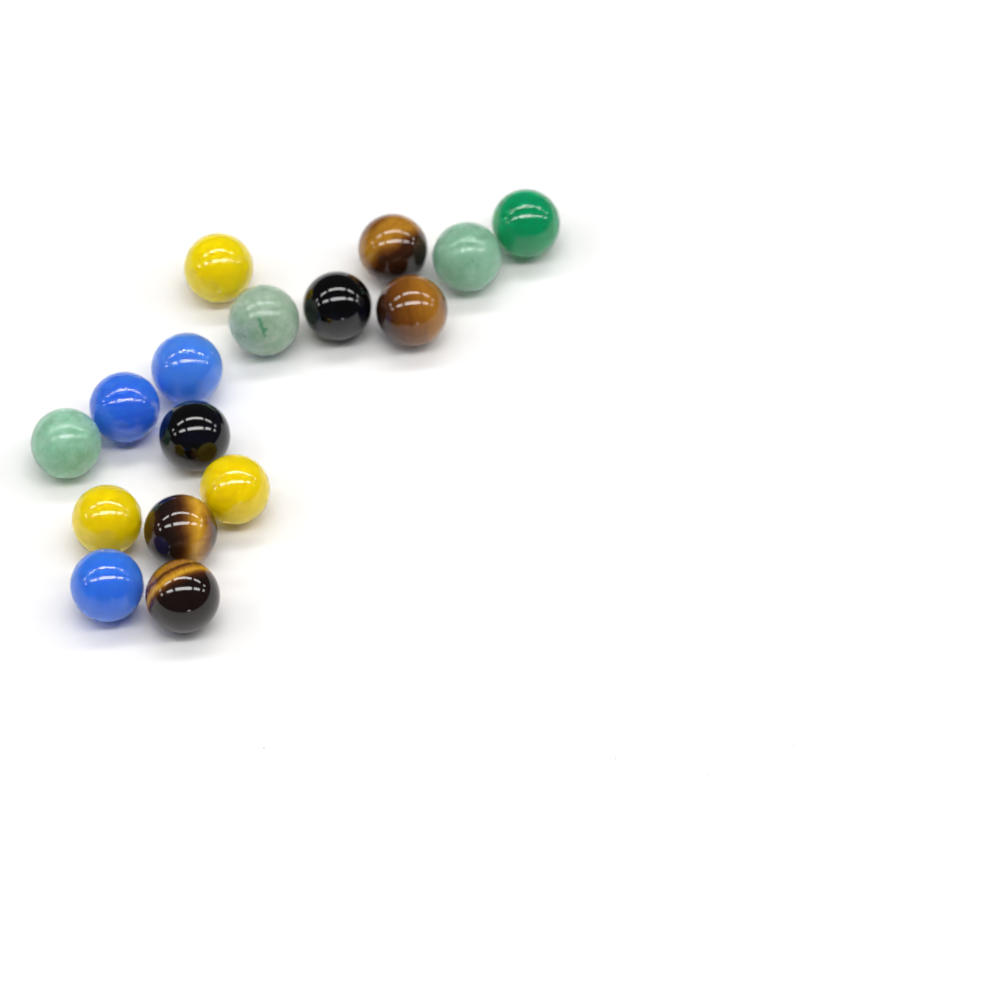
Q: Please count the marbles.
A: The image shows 16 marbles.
